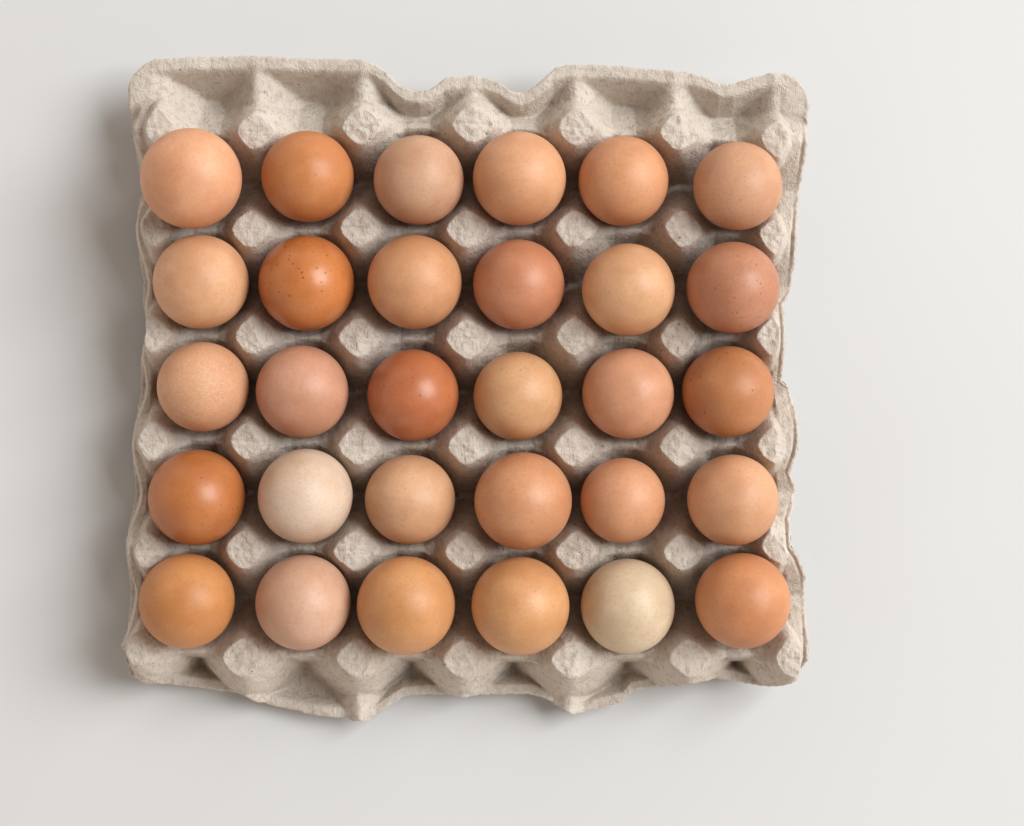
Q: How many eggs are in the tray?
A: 30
